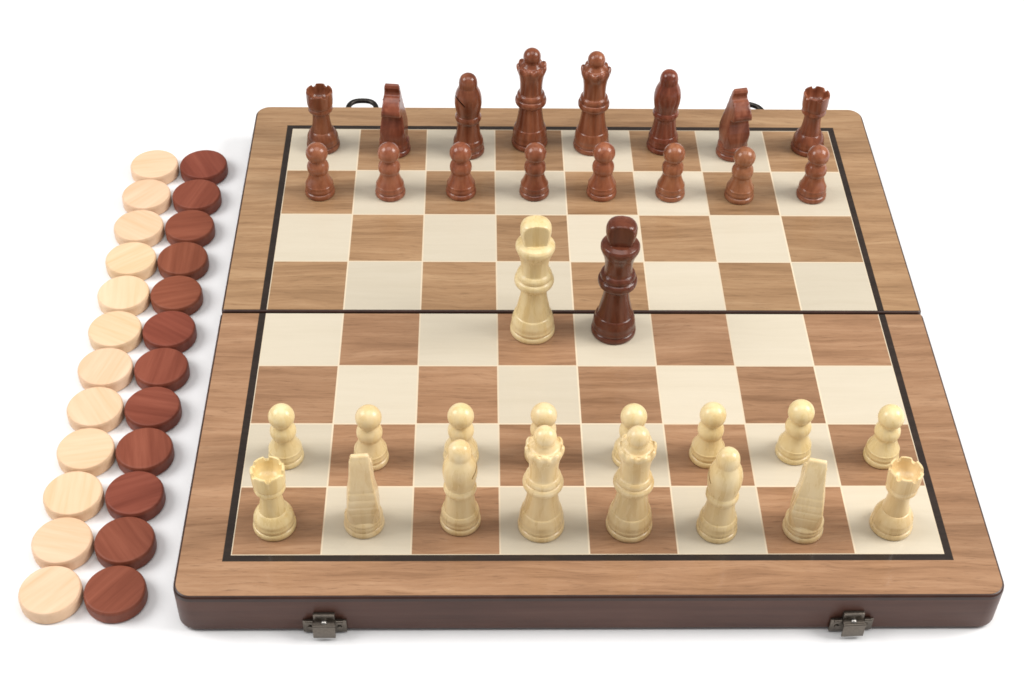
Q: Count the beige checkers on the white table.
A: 12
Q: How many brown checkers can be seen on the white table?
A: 12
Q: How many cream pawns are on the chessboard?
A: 8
